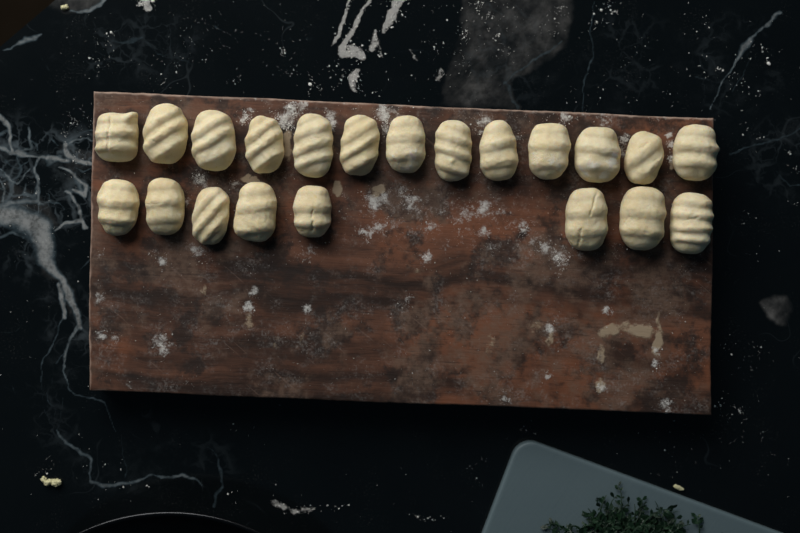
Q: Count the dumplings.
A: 21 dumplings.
